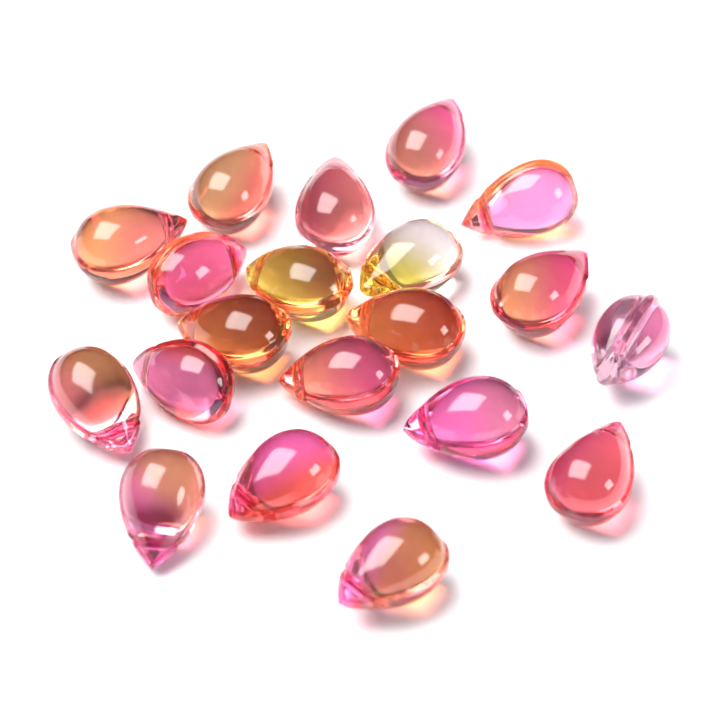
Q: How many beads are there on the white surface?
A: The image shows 20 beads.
